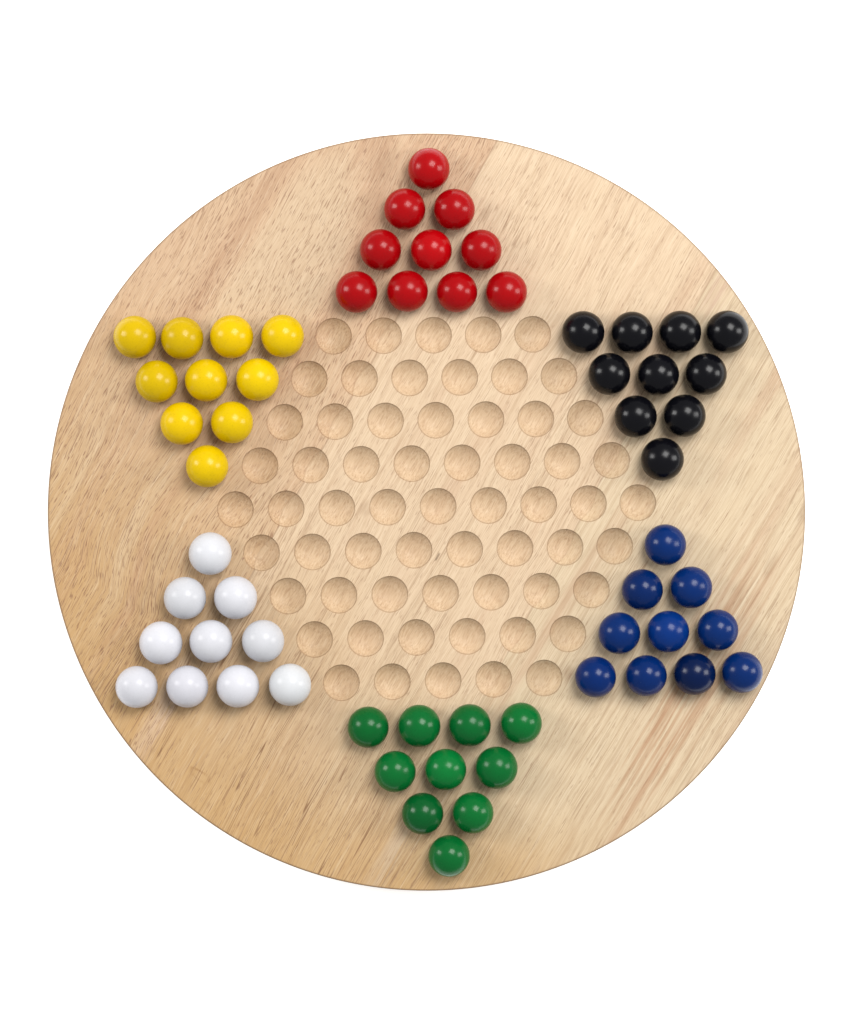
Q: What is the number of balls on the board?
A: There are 60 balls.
